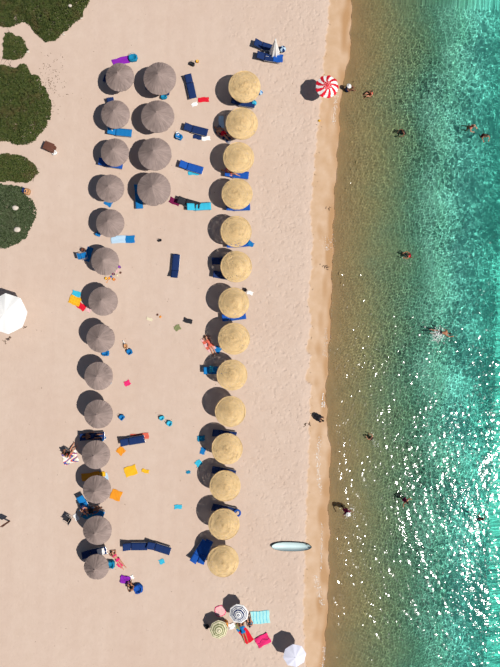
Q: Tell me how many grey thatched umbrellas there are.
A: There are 18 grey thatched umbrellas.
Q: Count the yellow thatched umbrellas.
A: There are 14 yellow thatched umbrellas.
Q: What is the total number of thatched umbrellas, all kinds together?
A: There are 32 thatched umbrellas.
